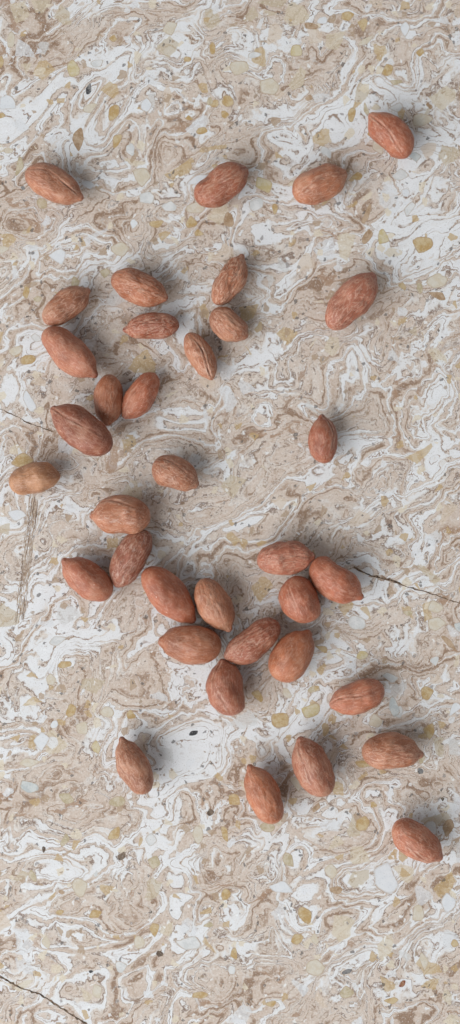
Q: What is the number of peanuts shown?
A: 36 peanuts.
